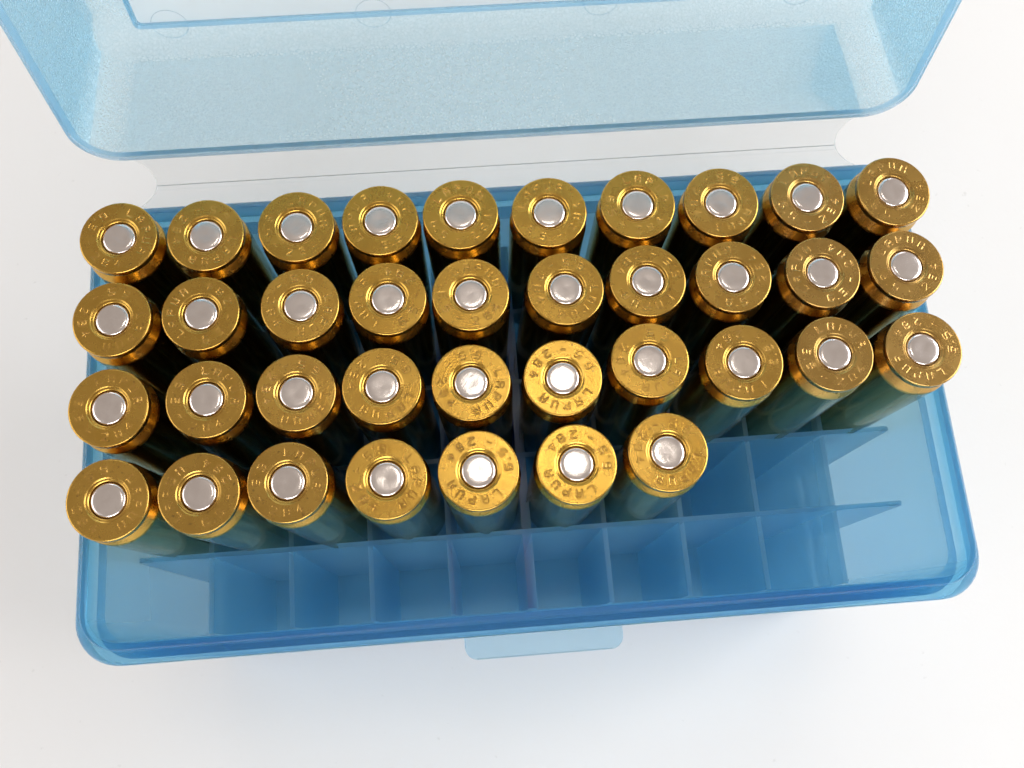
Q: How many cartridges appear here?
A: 37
